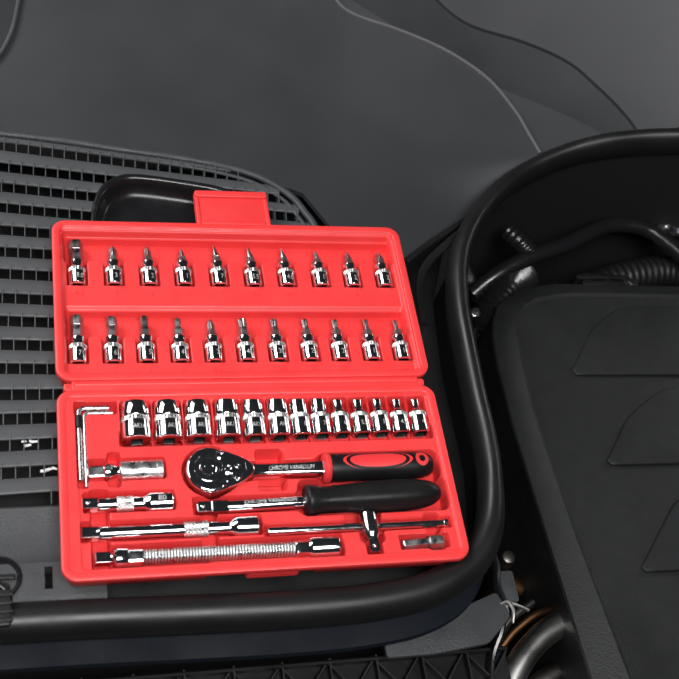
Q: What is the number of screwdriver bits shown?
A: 21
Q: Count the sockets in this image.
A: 13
